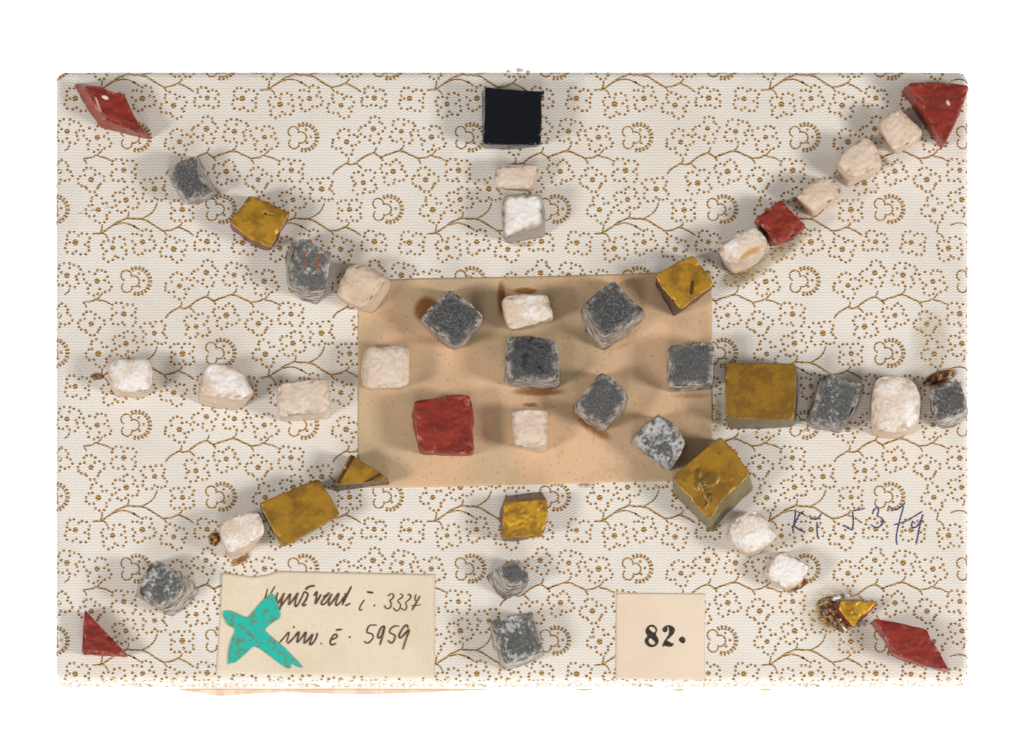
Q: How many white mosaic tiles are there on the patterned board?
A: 17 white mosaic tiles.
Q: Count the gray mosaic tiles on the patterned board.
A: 13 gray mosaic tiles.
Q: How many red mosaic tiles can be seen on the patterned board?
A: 6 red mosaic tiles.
